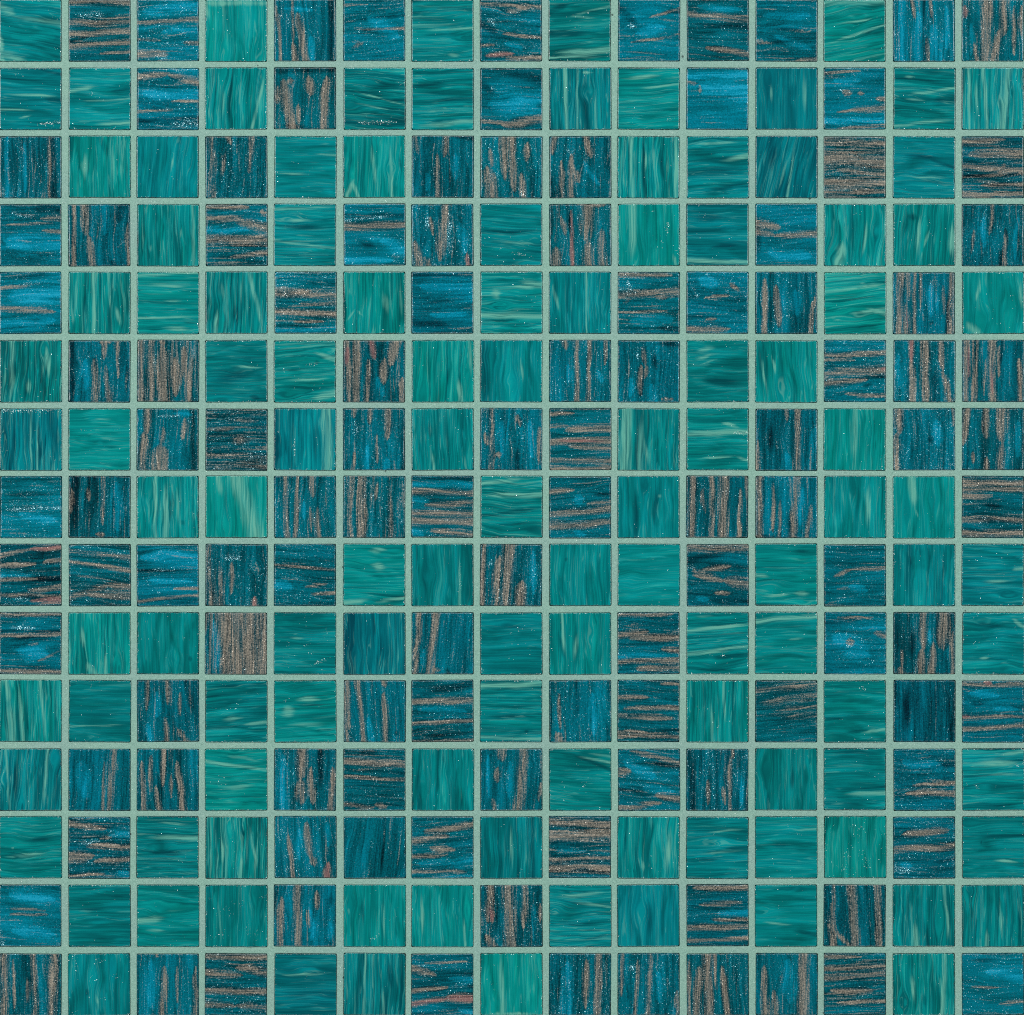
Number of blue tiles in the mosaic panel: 113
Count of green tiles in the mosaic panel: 112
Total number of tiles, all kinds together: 225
